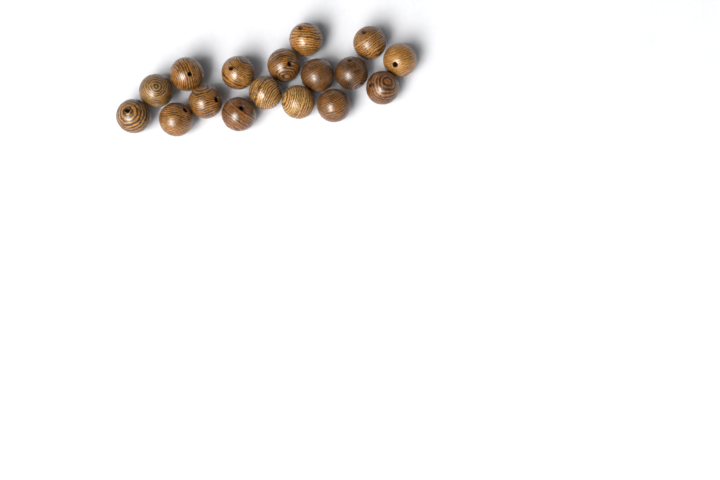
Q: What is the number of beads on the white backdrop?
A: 17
